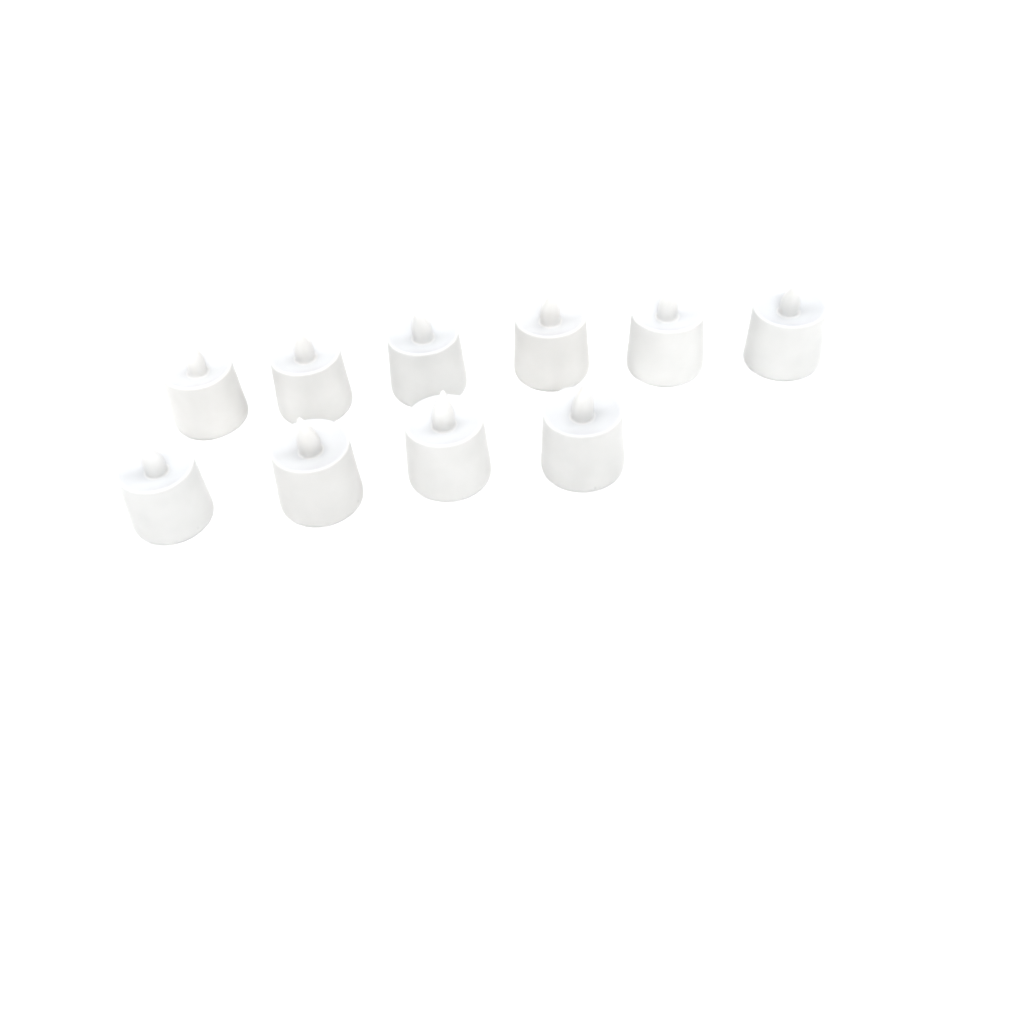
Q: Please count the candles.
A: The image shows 10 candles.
